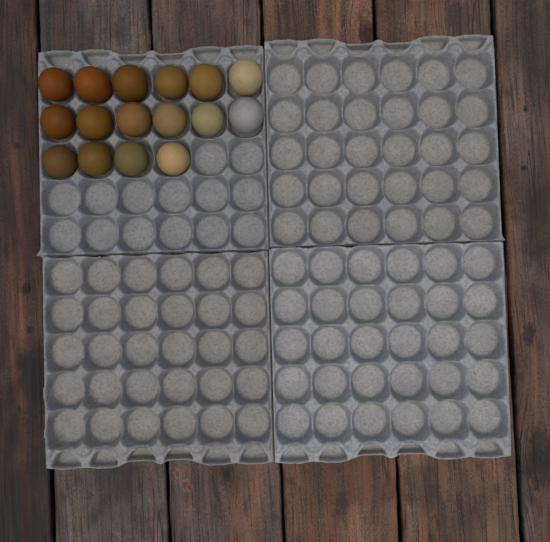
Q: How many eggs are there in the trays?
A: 16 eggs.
